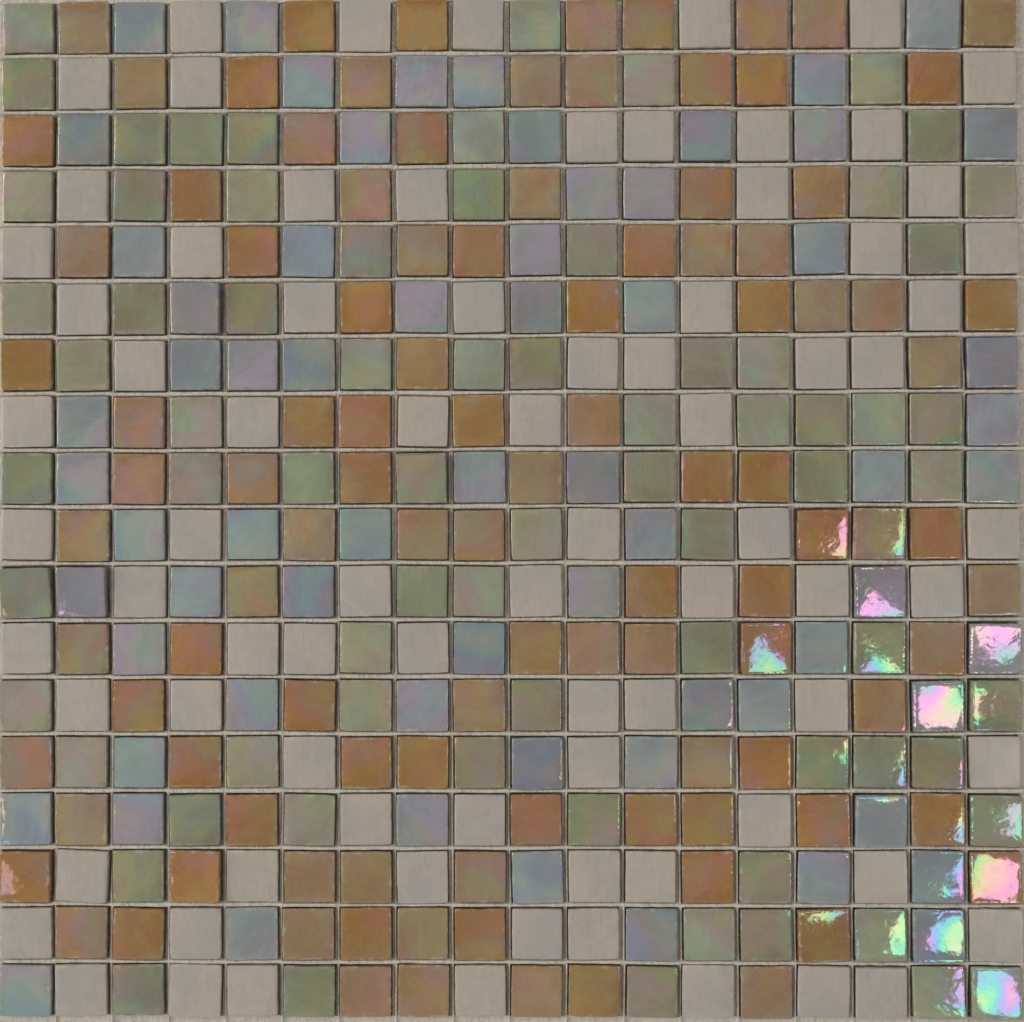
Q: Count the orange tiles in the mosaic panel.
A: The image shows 105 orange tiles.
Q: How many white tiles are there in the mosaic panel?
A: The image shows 80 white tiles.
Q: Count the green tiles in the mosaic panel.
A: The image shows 73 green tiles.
